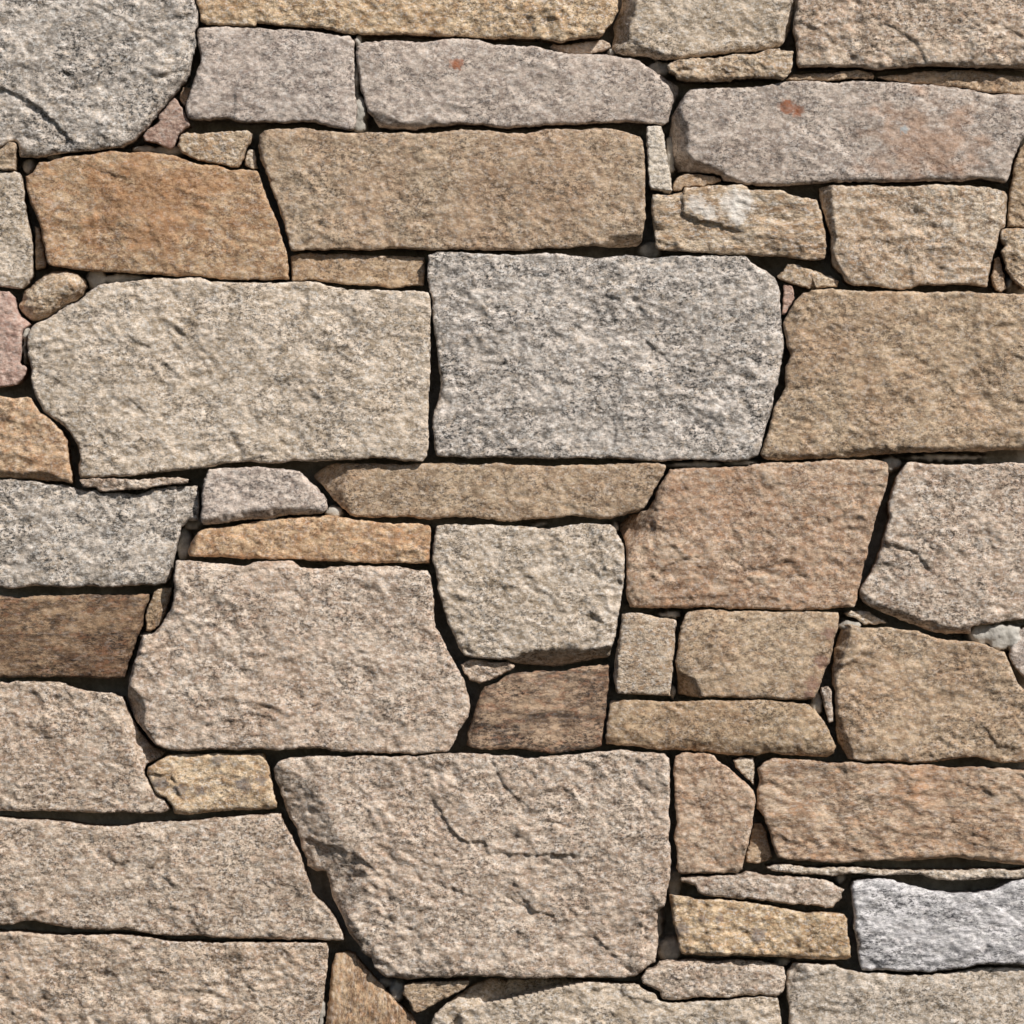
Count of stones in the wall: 74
